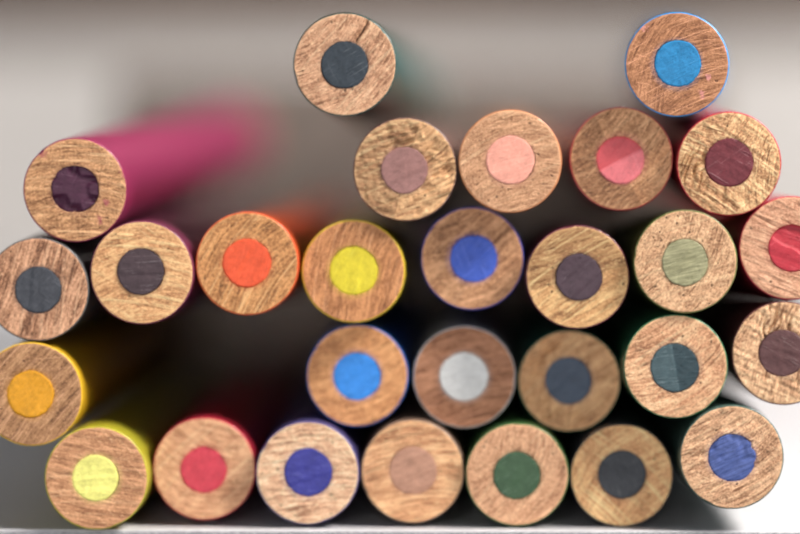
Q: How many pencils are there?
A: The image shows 28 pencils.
